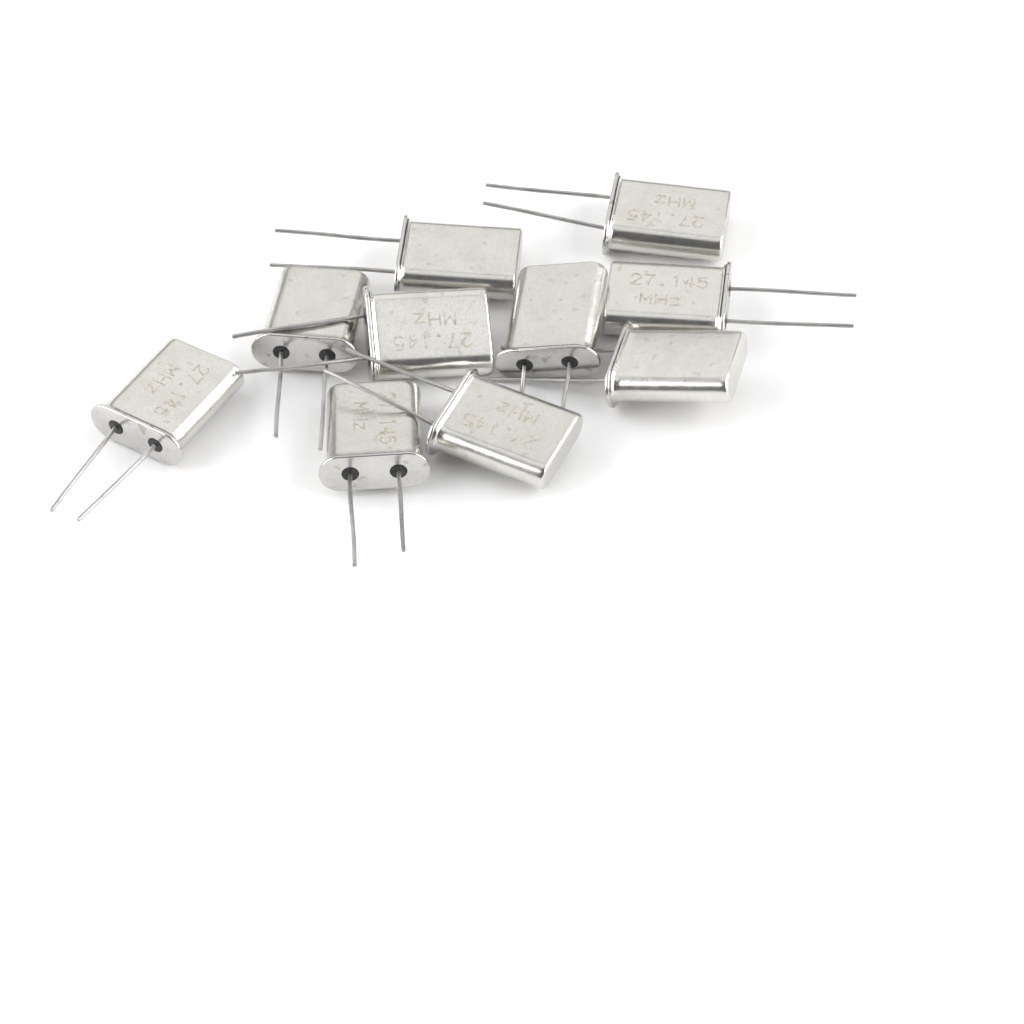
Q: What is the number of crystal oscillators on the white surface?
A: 10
